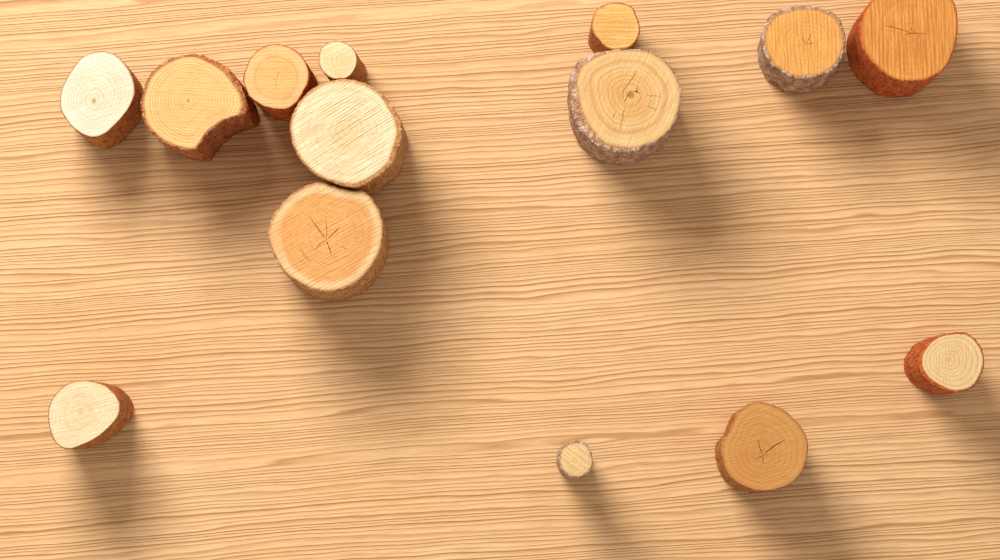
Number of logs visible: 14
